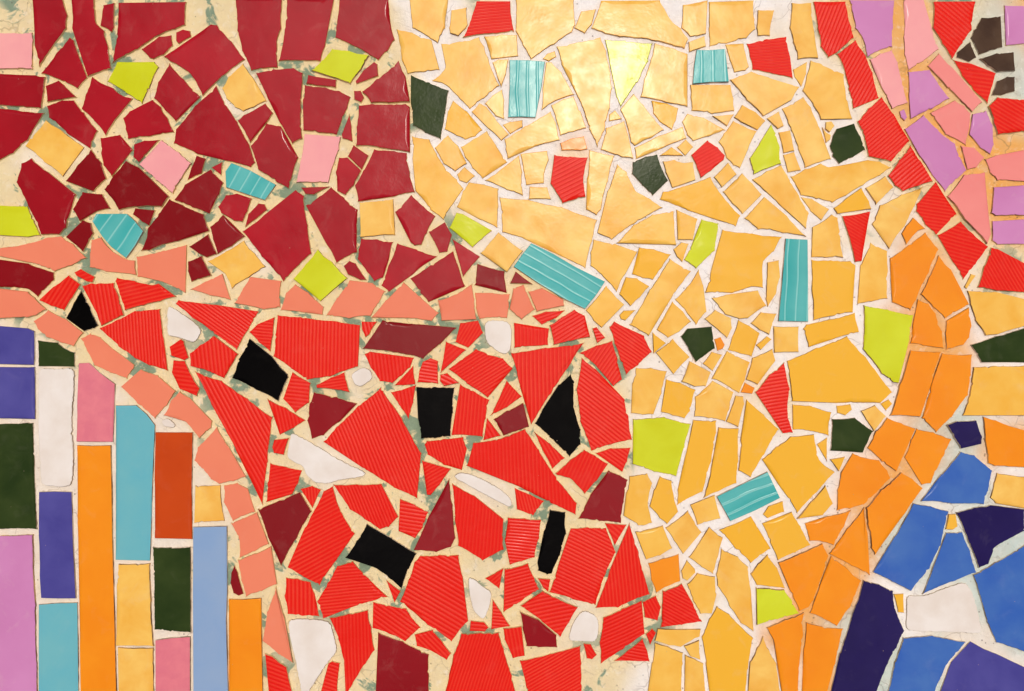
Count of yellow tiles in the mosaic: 146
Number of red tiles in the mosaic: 94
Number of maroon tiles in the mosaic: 71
